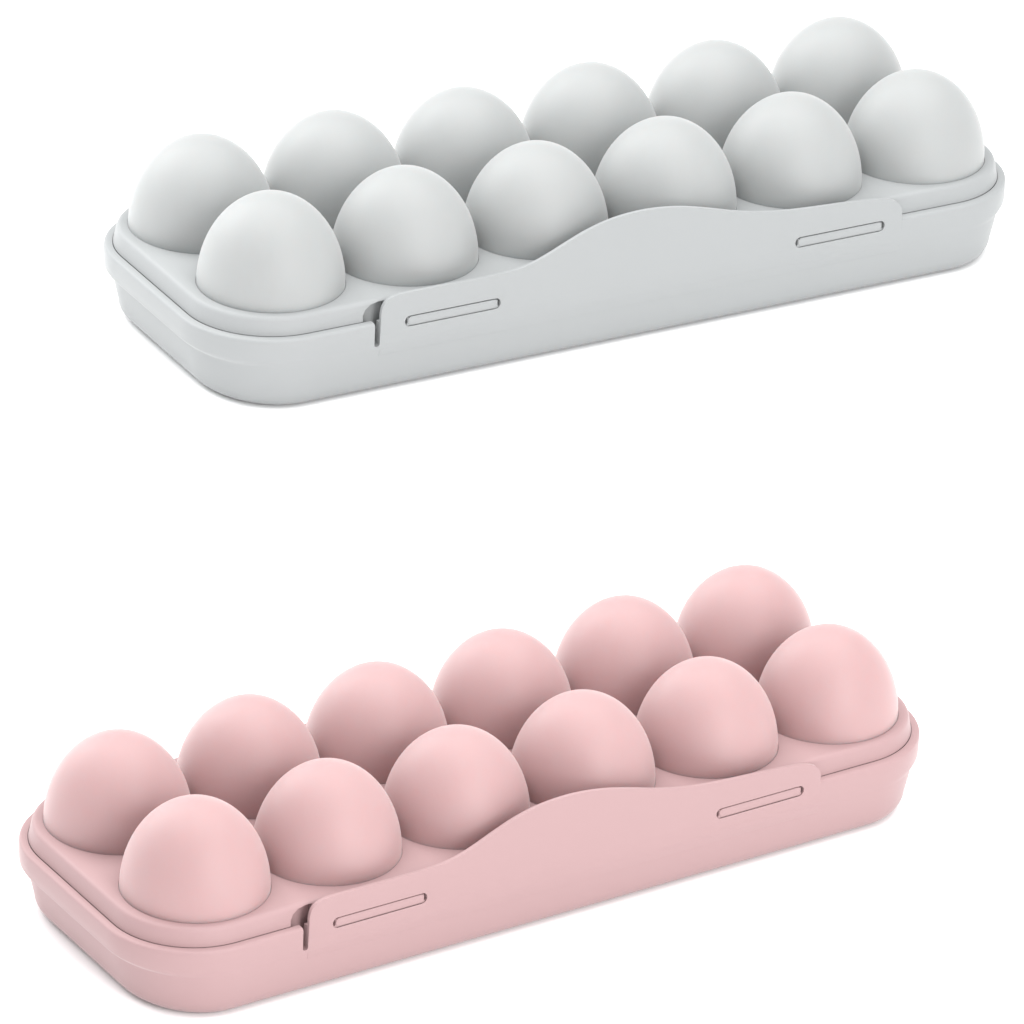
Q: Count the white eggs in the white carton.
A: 12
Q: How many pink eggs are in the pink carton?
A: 12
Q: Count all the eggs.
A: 24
